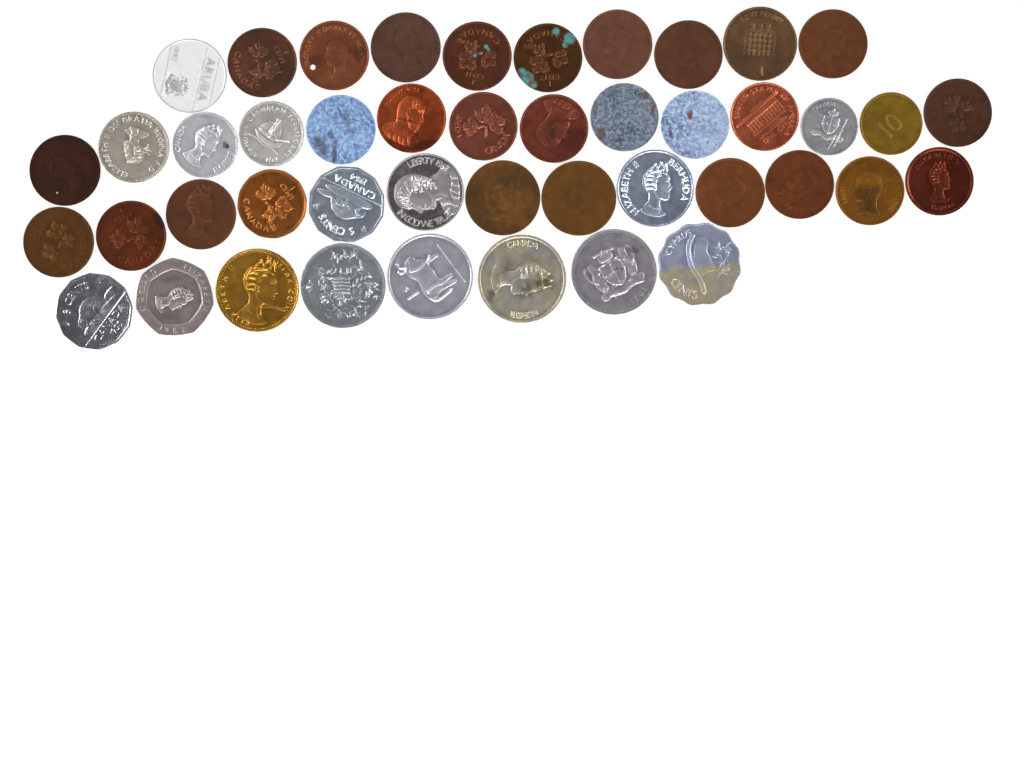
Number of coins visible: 45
